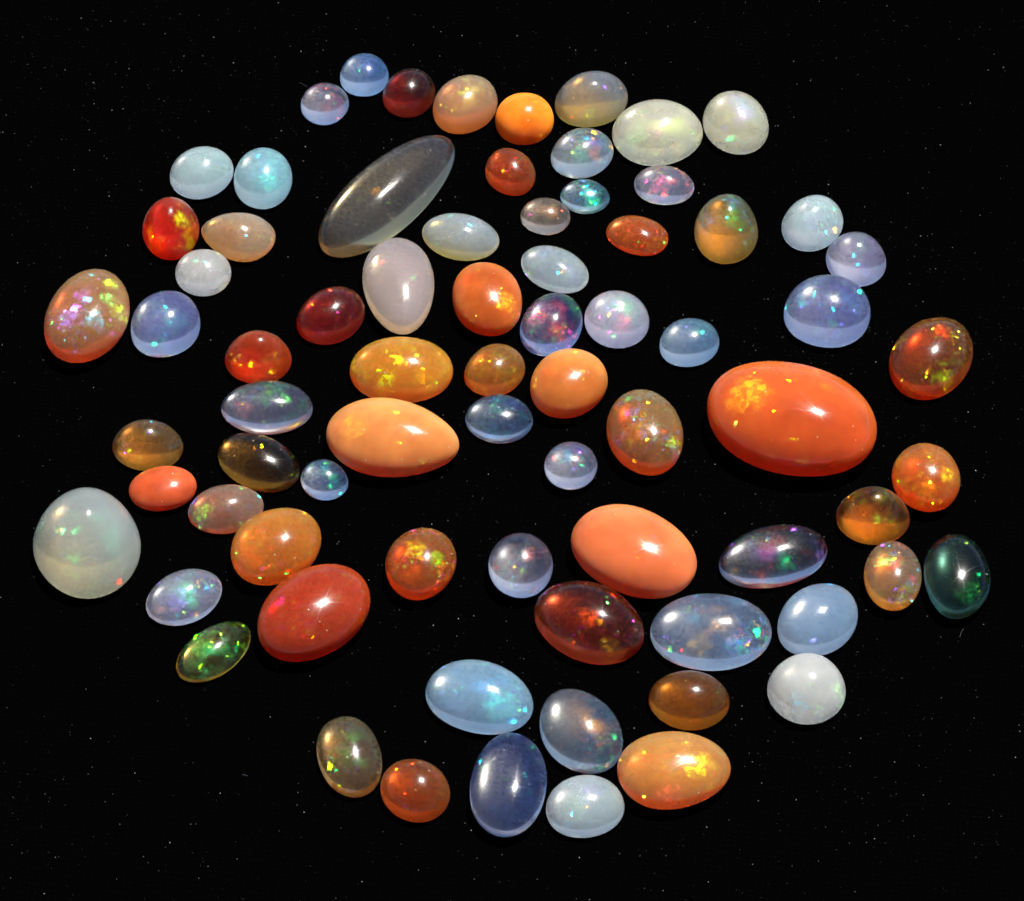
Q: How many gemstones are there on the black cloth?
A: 75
